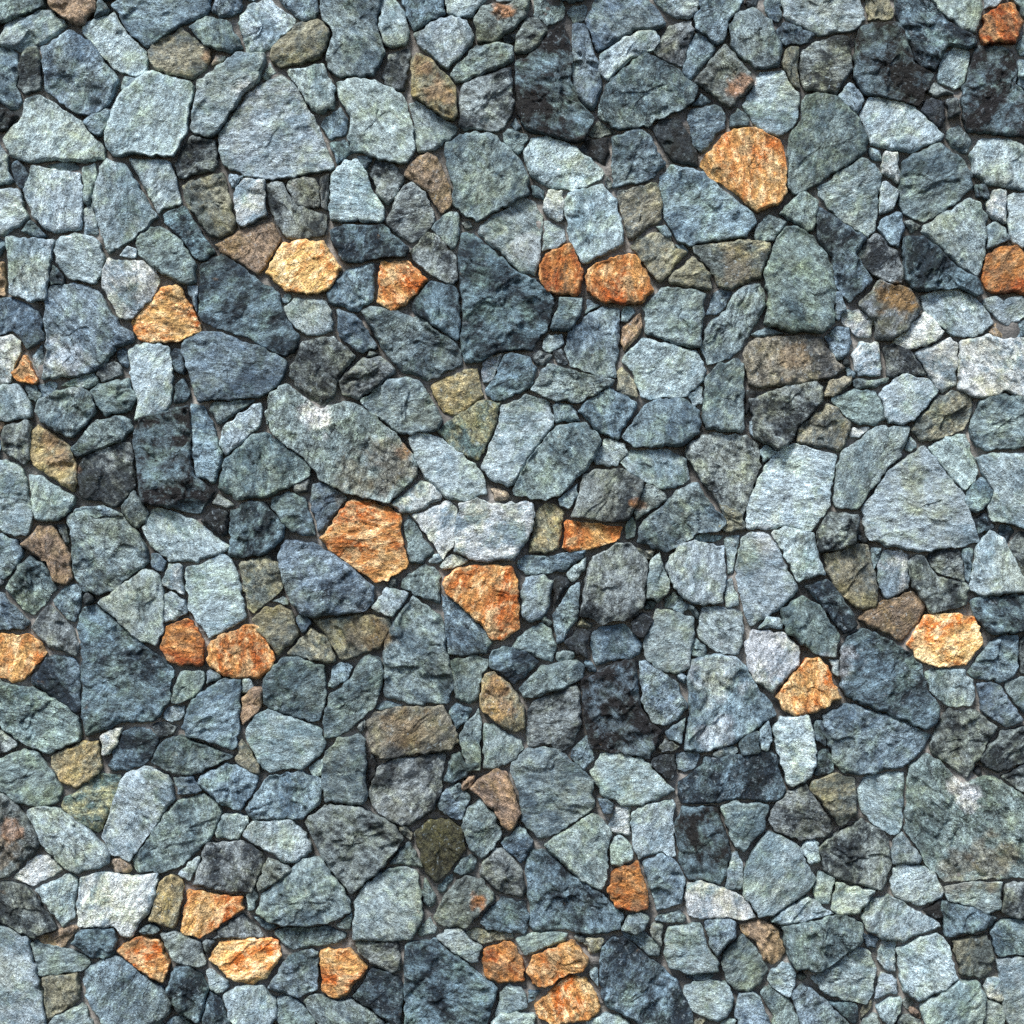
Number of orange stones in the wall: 25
